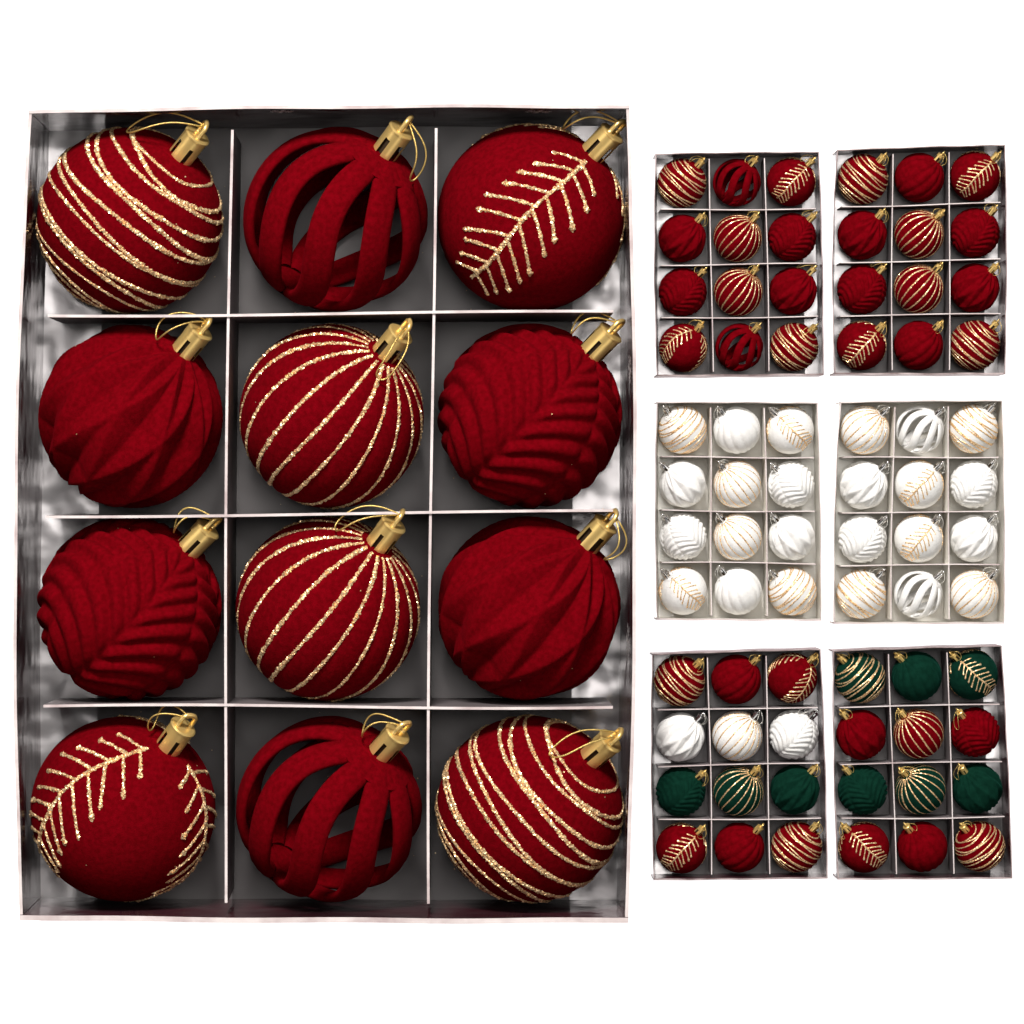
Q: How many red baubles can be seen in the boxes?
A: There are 48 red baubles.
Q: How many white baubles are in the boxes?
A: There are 27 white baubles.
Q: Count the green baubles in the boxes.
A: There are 9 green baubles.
